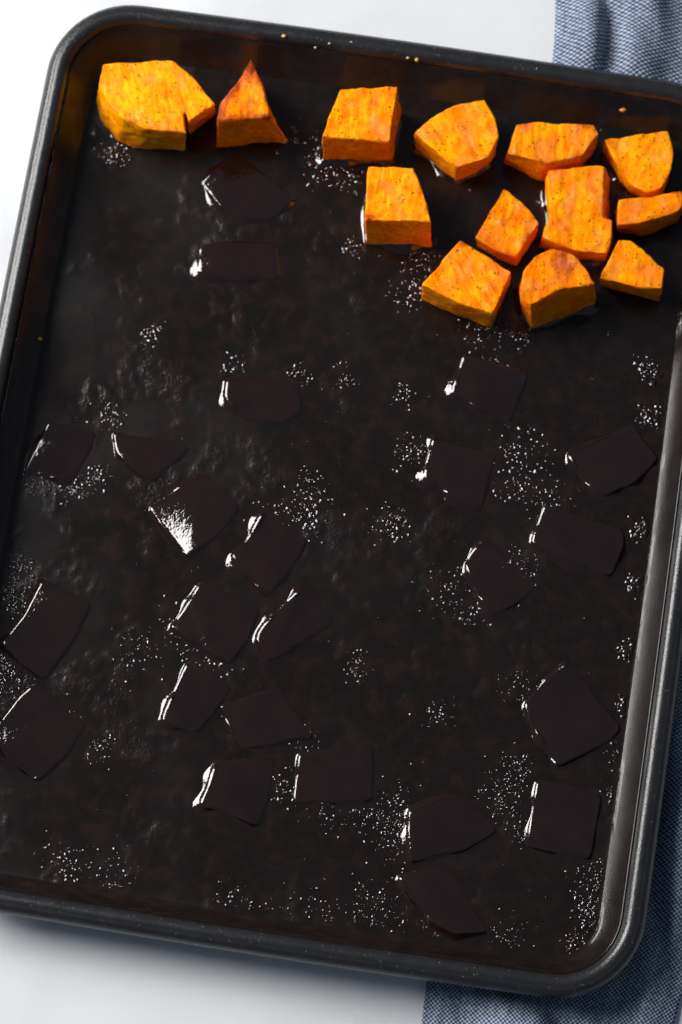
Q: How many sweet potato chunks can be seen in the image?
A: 13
